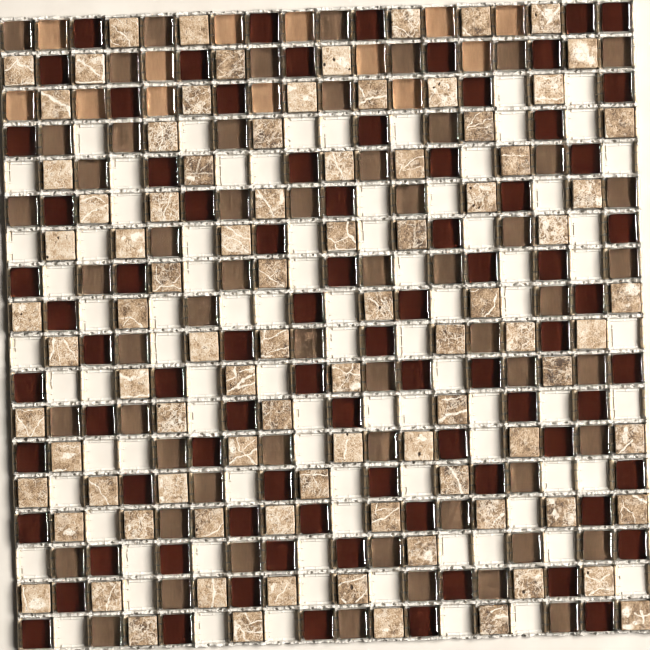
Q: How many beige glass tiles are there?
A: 13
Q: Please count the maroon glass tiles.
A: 80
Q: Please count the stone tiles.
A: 89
